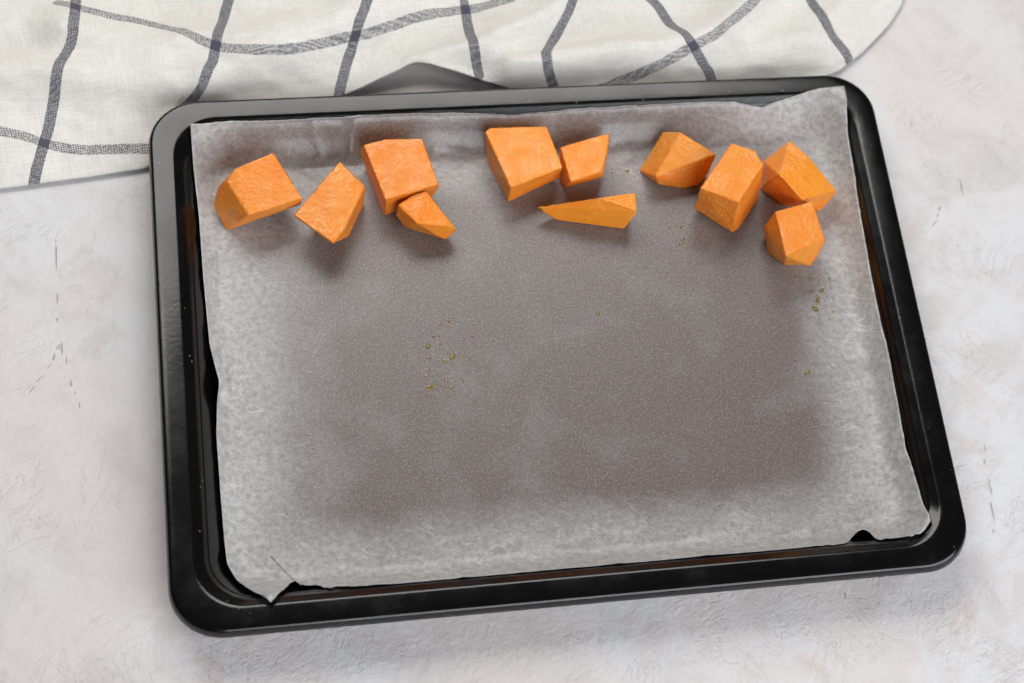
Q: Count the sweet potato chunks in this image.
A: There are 11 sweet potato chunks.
